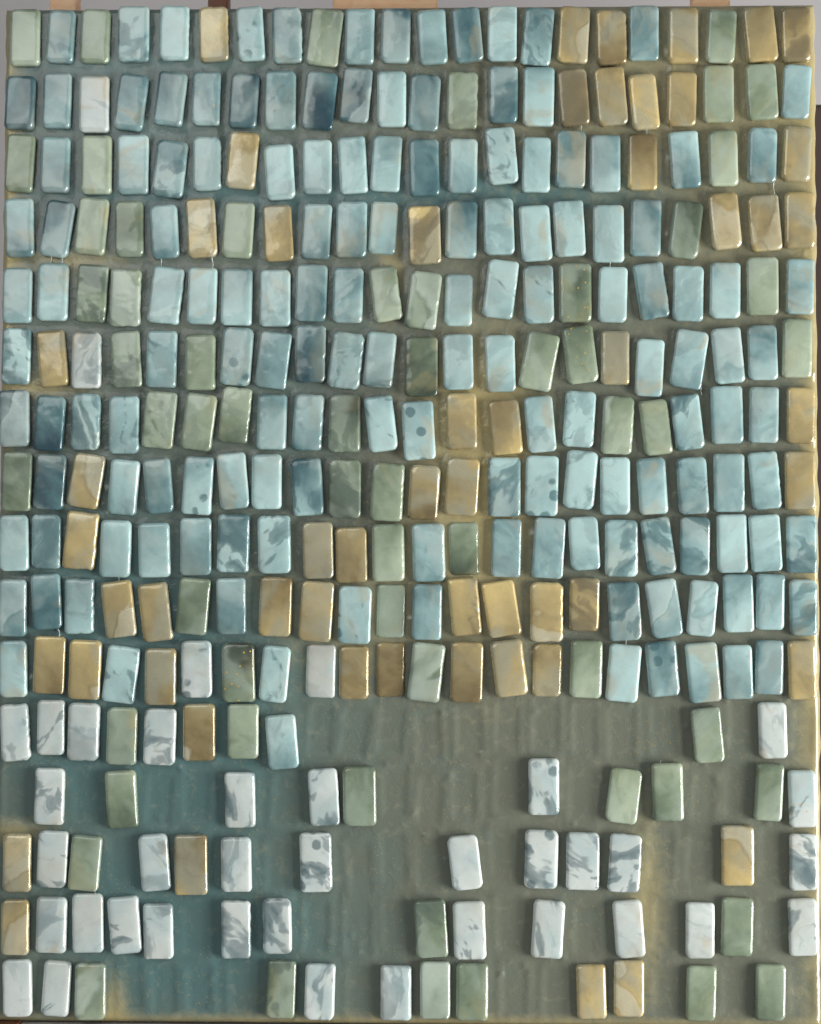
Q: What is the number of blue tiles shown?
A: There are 149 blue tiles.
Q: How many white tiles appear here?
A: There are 38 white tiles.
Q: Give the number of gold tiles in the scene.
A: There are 55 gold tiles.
